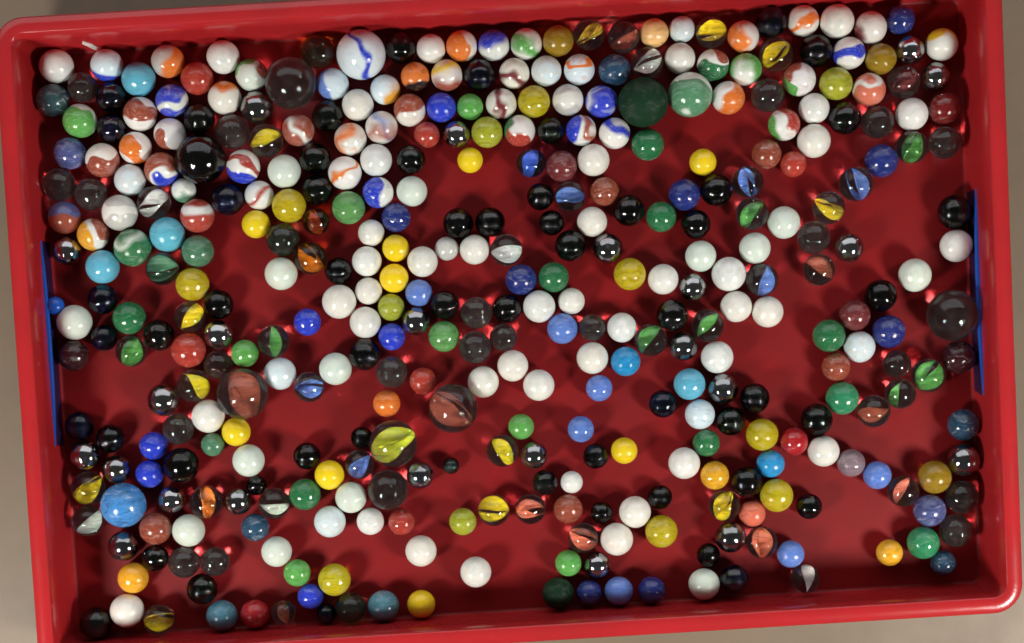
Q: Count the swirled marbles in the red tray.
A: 53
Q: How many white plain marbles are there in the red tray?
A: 63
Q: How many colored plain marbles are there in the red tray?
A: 107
